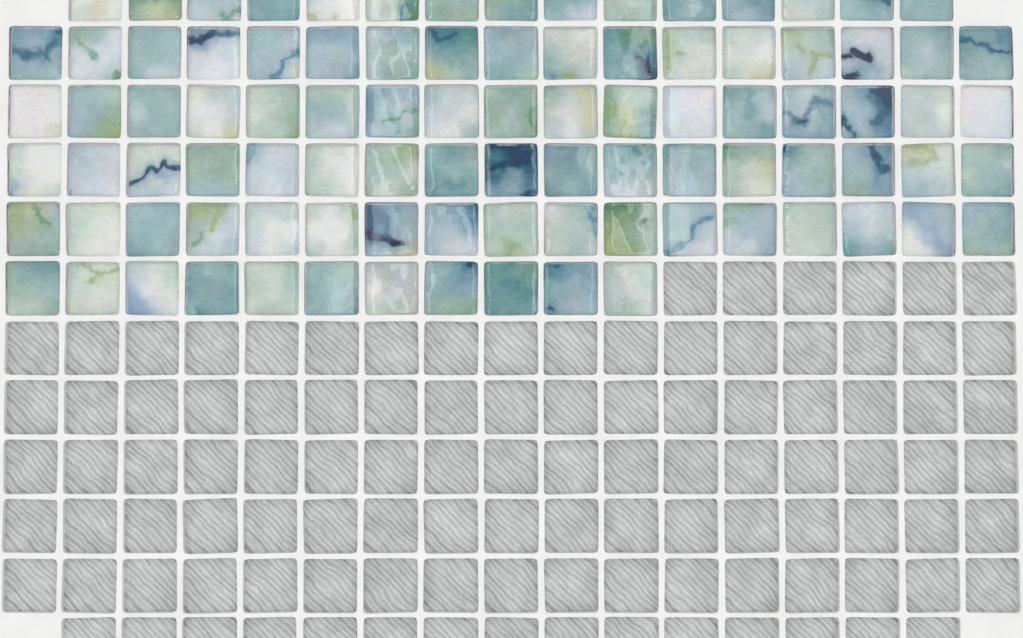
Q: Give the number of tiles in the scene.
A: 94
